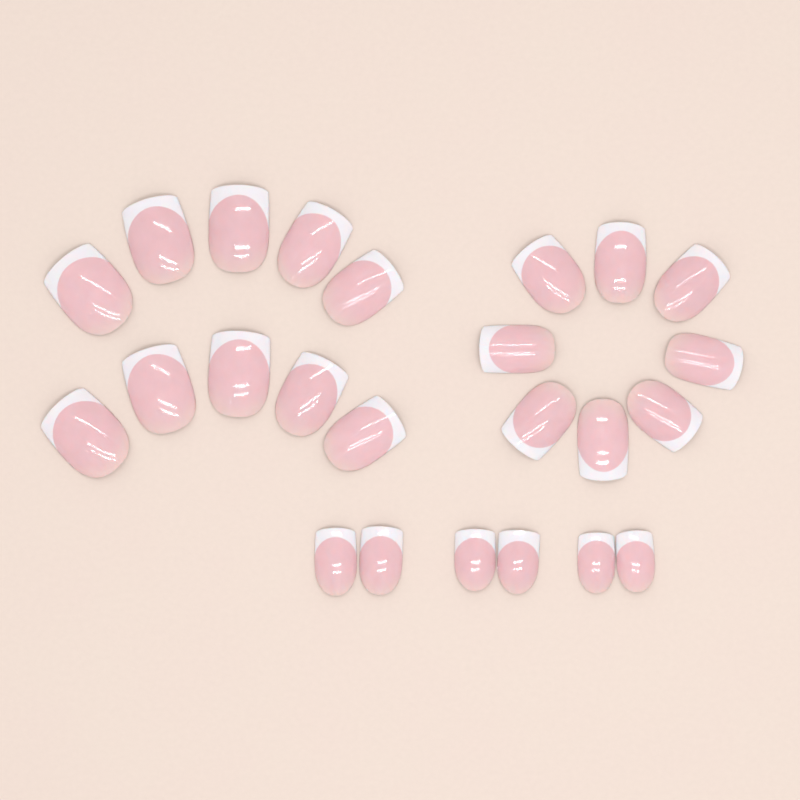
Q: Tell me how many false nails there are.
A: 24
